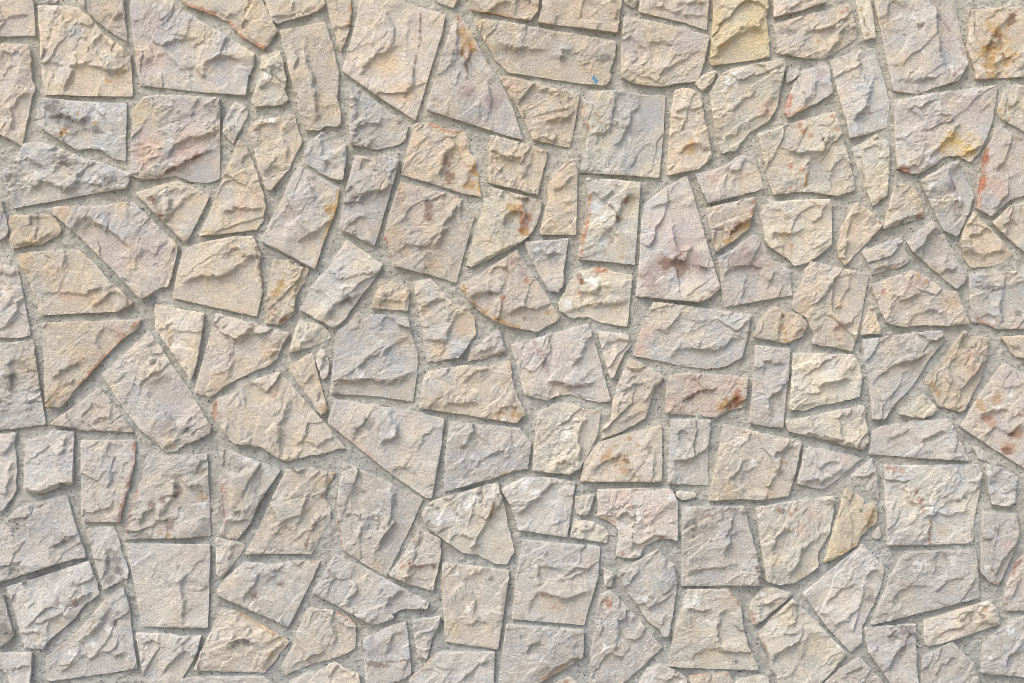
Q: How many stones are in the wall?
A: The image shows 182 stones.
